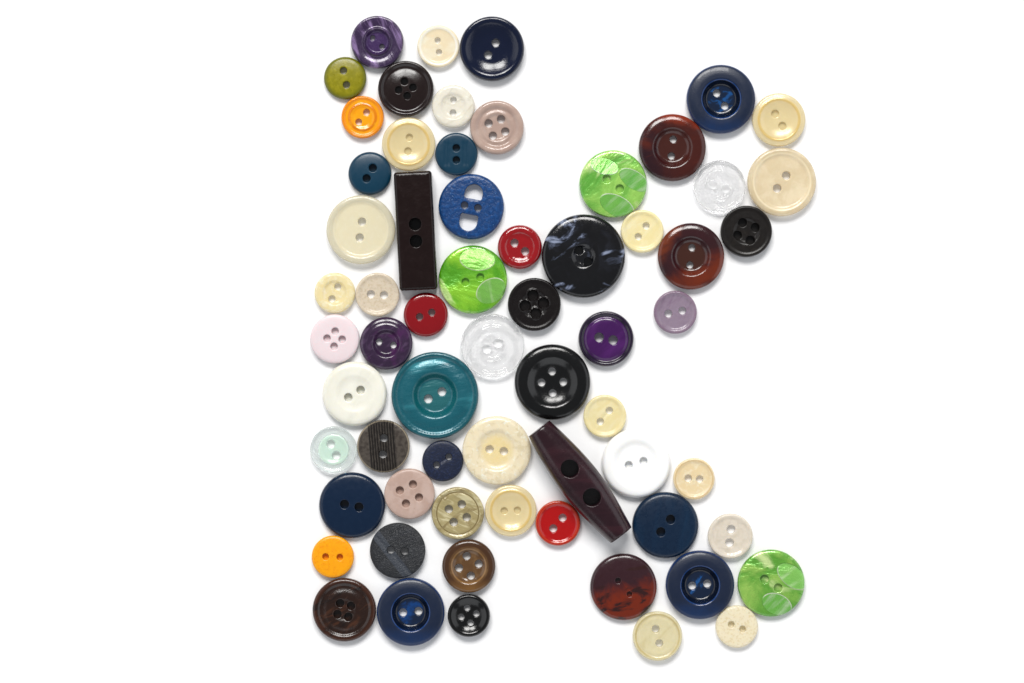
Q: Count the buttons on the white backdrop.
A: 64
